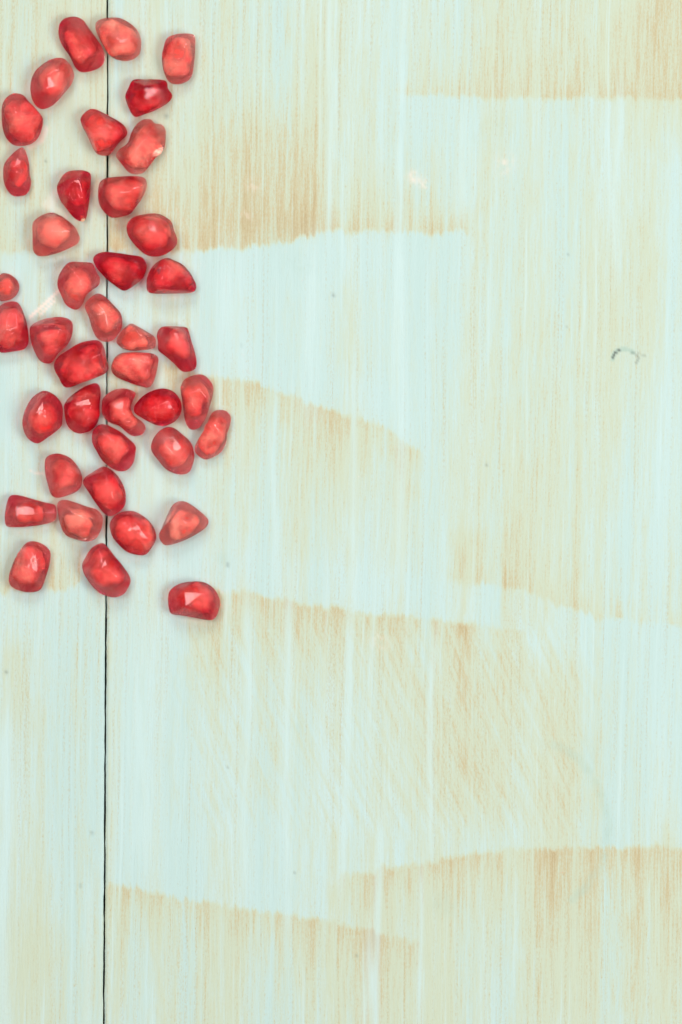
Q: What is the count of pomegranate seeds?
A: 41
